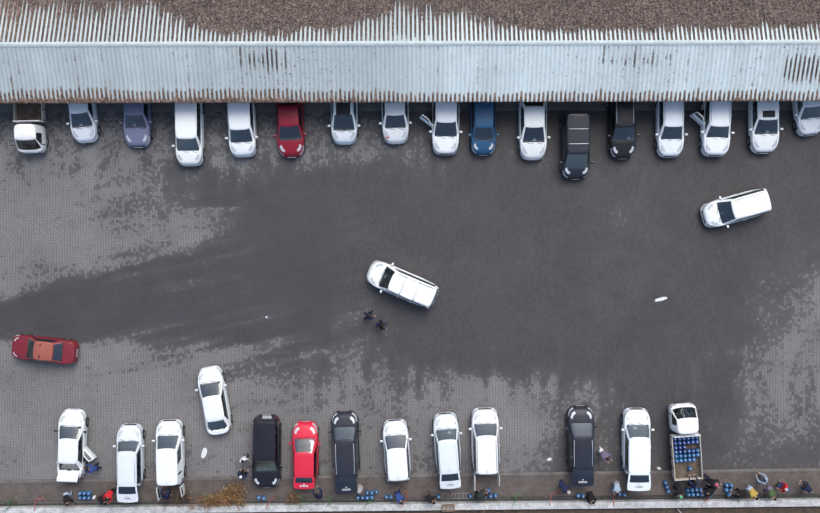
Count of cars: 31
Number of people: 27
